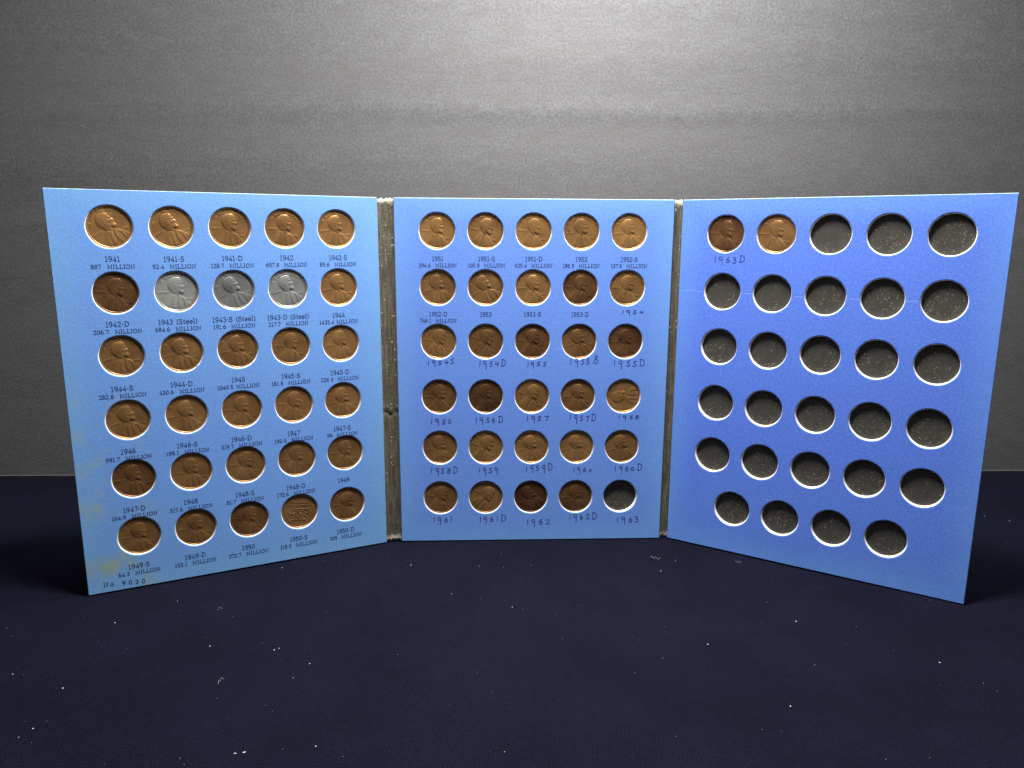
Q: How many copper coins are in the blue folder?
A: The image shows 58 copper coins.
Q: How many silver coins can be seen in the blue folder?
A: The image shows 3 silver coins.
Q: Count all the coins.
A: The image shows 61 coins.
